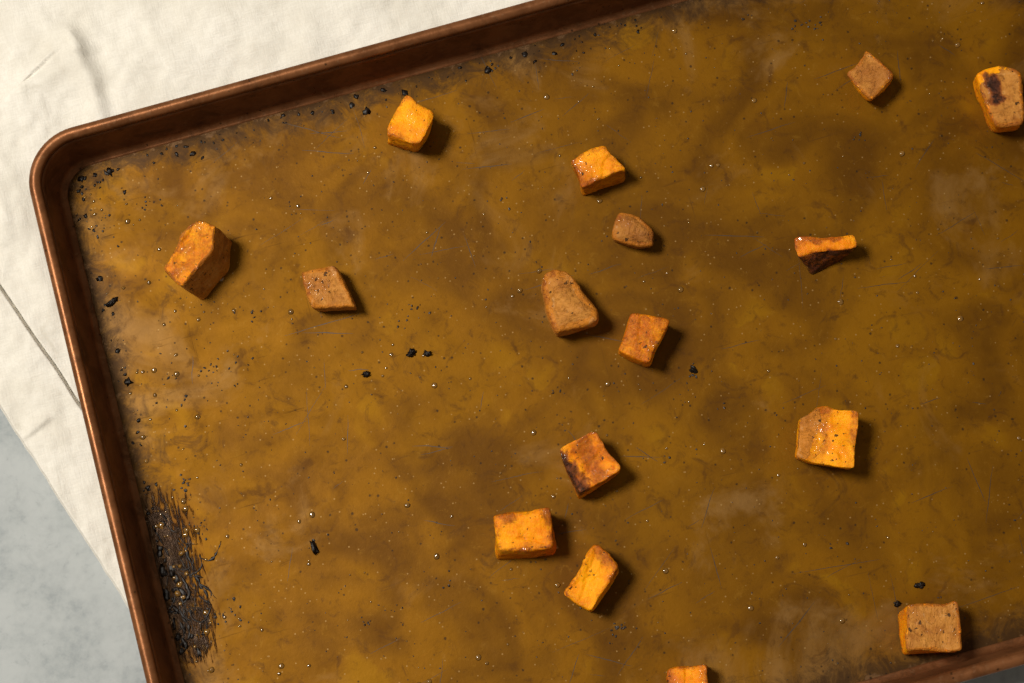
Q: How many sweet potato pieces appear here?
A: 16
